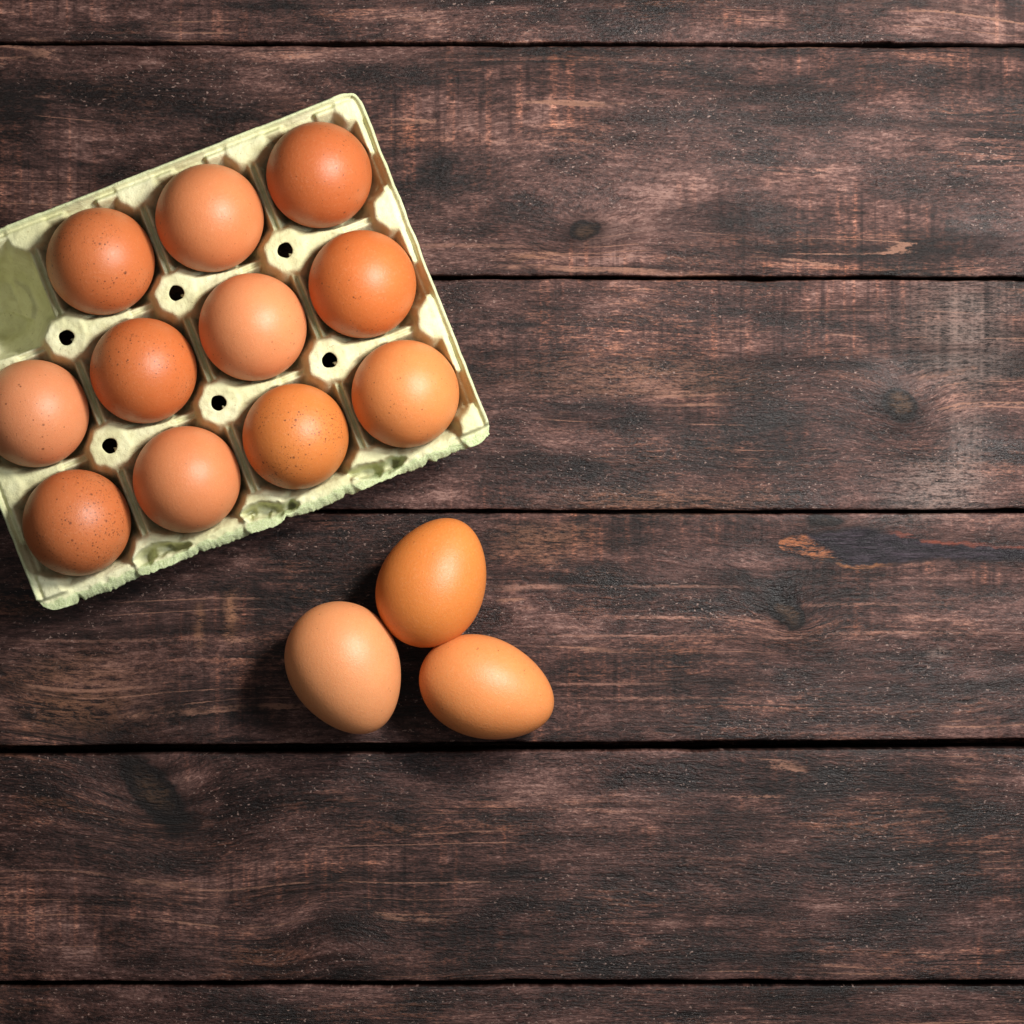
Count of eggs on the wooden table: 14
